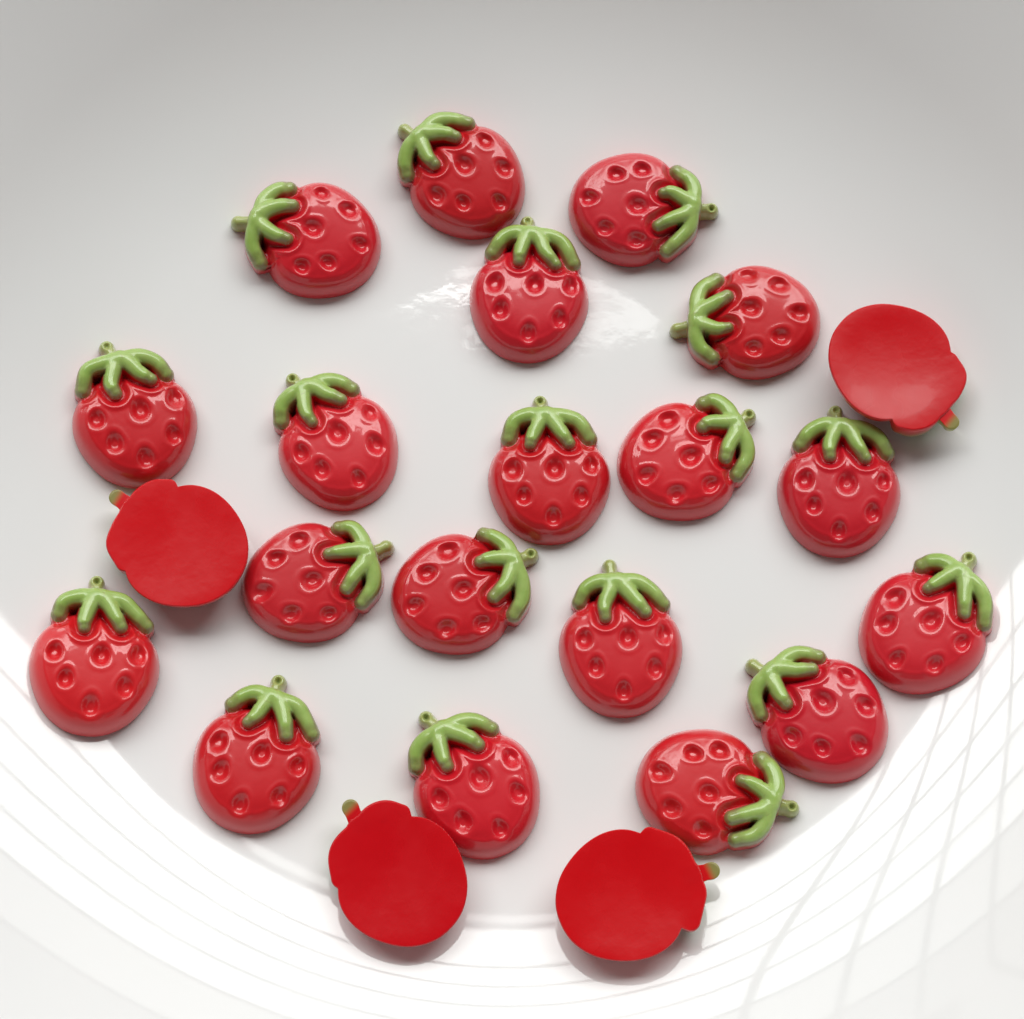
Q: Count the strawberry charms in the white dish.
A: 23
